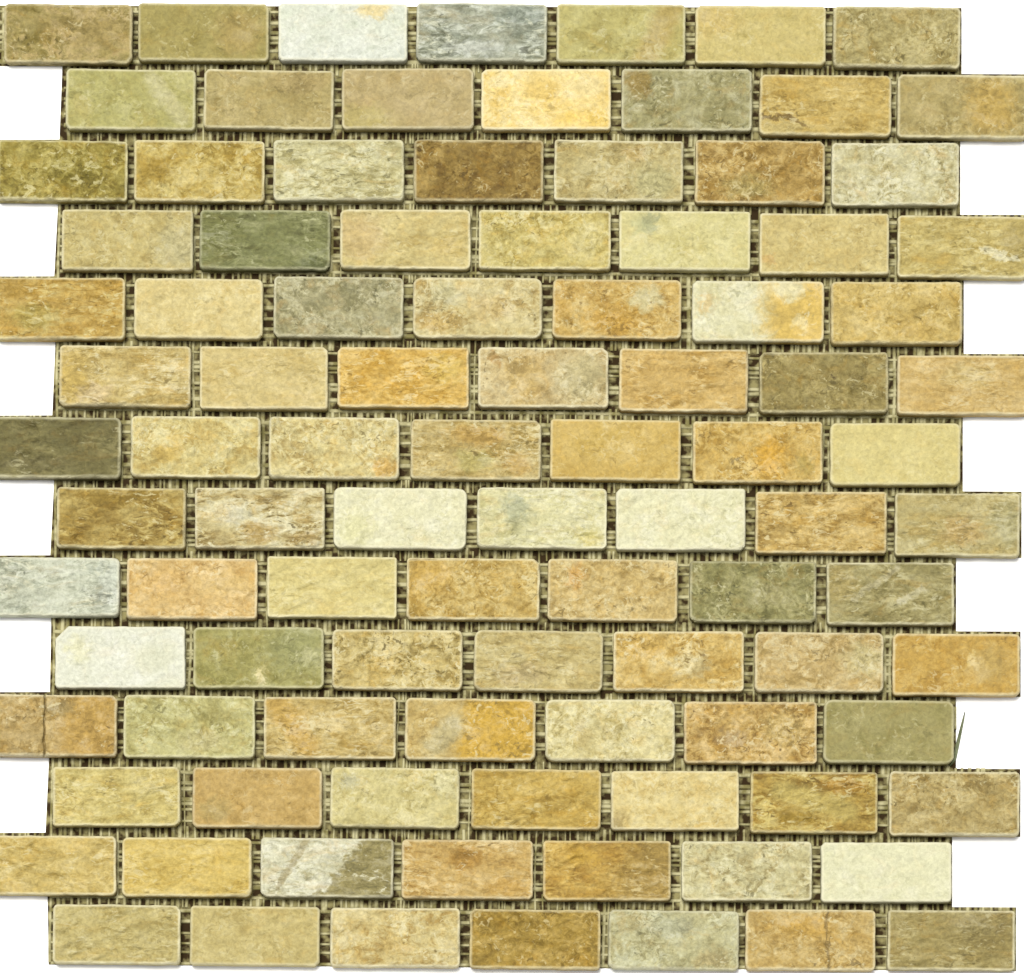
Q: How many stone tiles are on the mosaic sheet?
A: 98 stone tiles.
